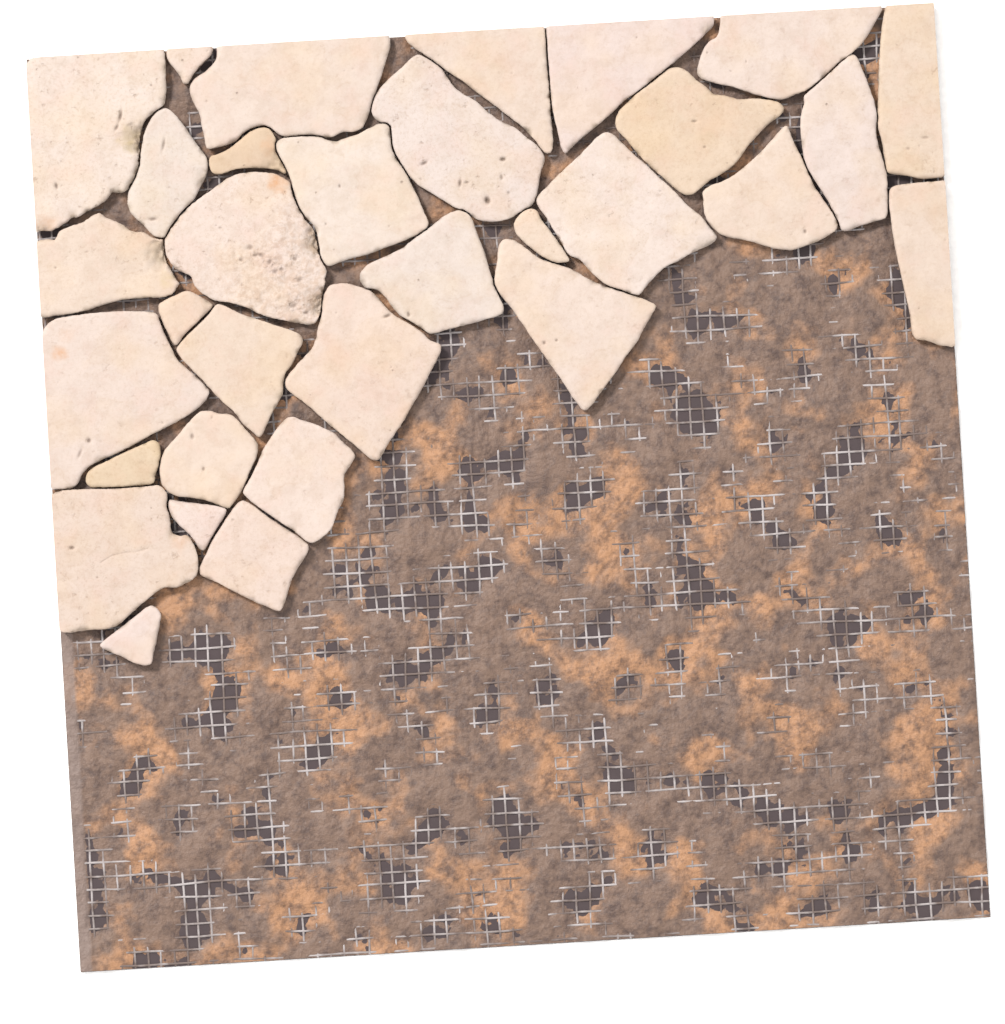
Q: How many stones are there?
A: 32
